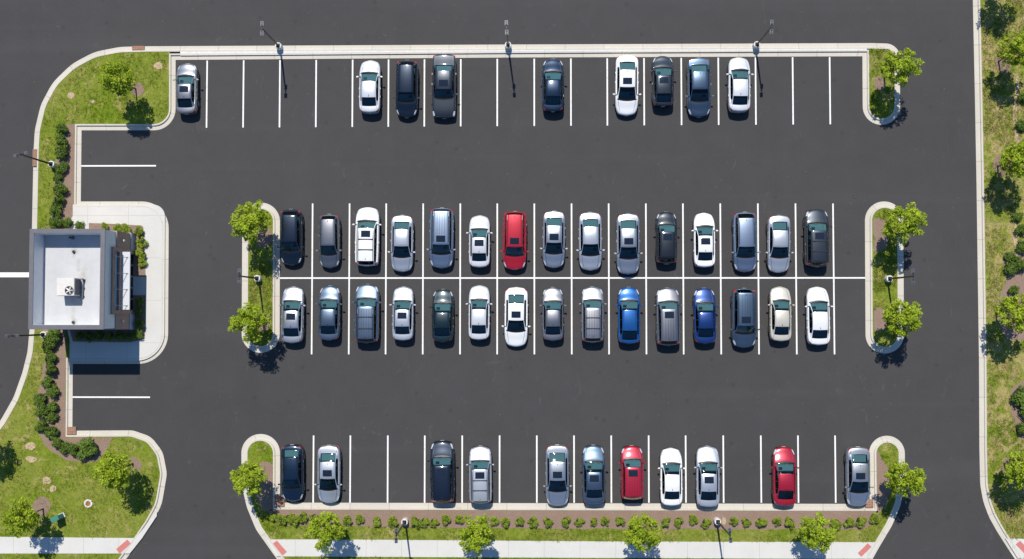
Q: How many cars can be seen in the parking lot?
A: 50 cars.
